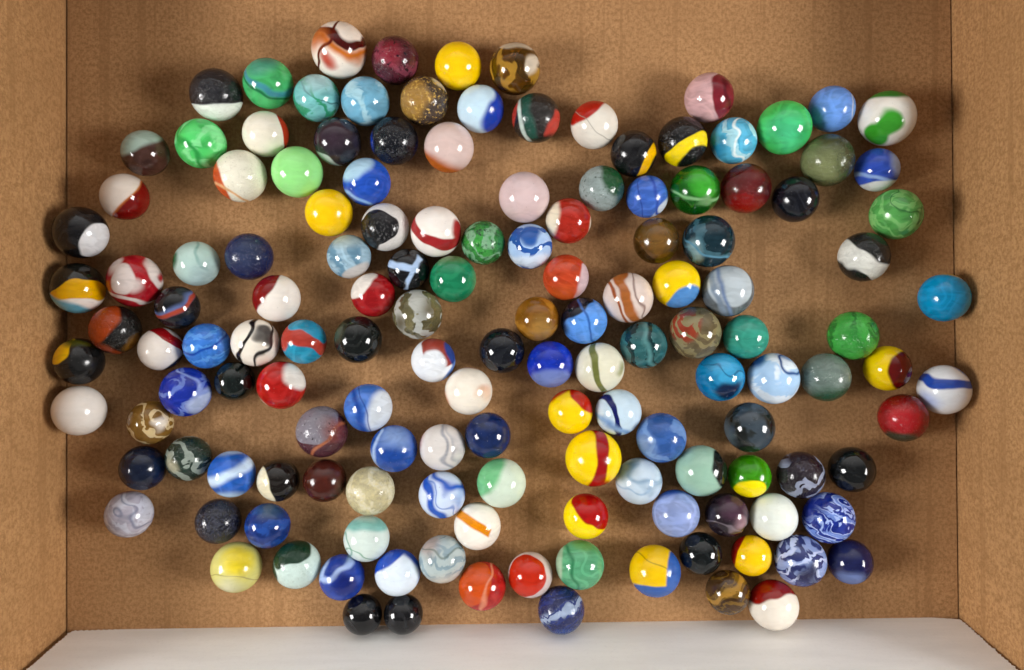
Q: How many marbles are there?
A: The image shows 144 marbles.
